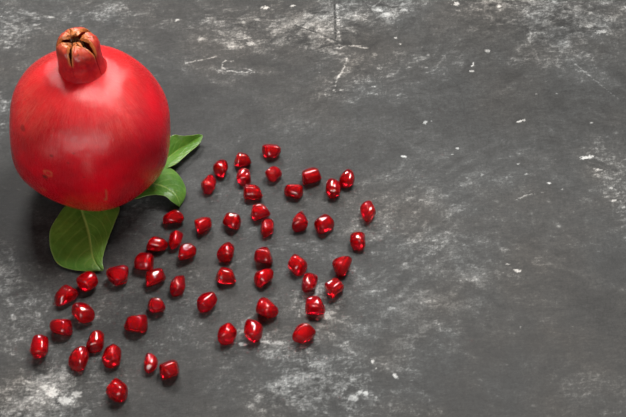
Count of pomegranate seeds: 54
